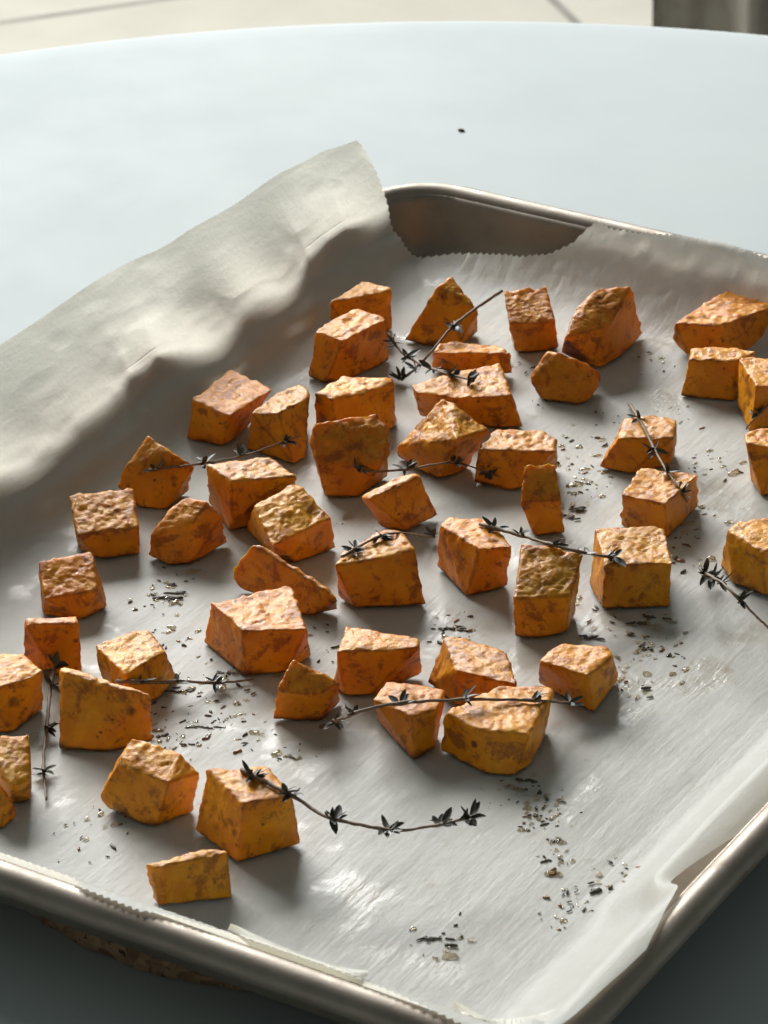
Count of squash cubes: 50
